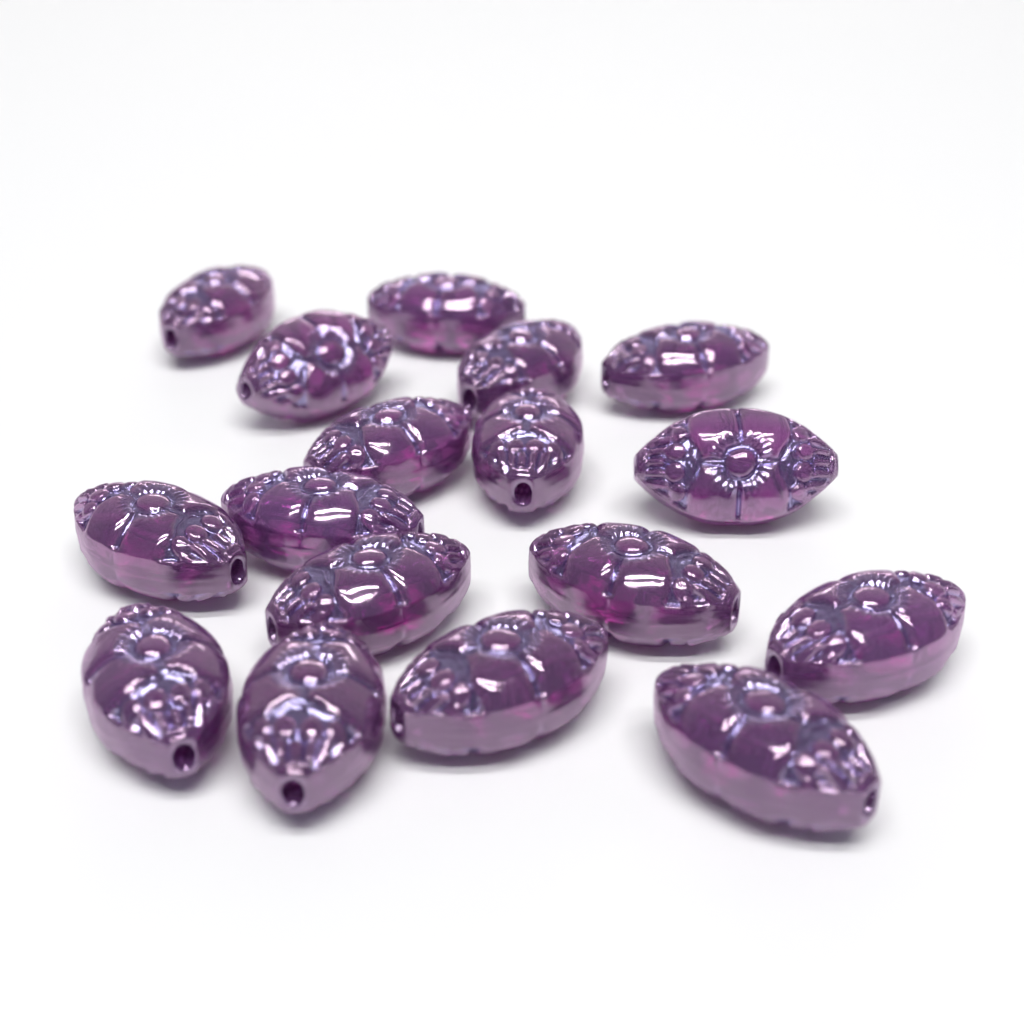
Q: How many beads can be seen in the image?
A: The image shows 17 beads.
